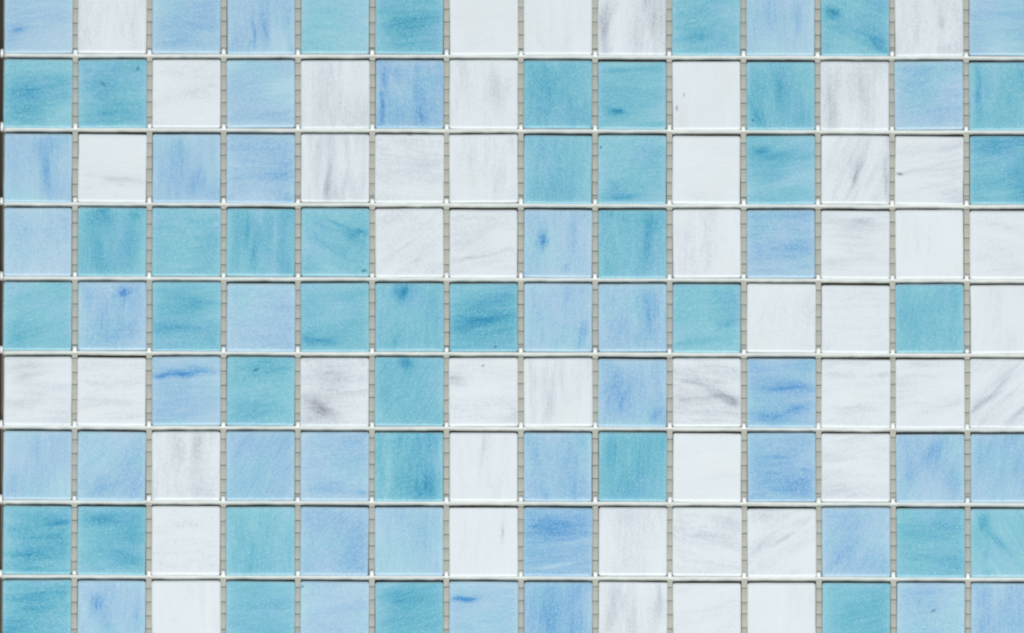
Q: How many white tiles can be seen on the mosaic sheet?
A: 48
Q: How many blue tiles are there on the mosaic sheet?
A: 39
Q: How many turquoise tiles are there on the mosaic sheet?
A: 39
